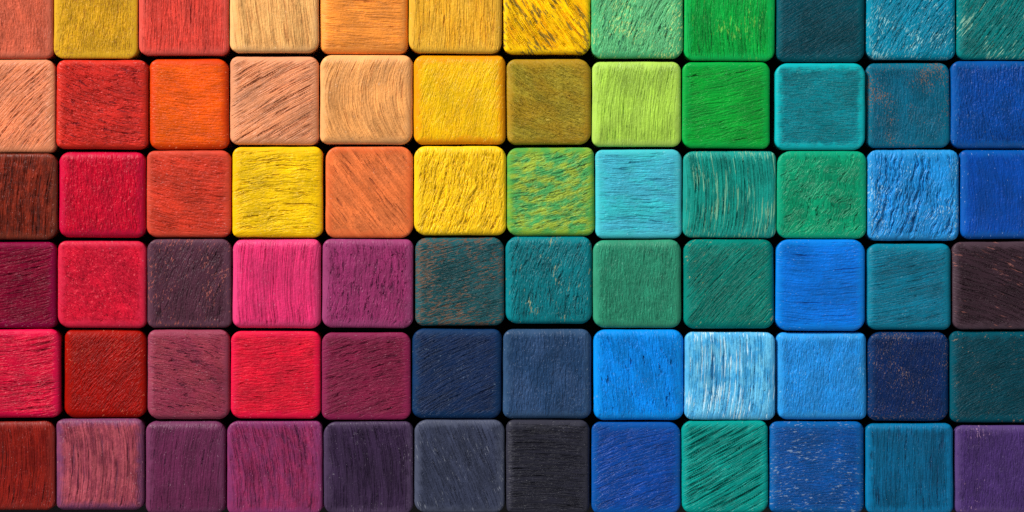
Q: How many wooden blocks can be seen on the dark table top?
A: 72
